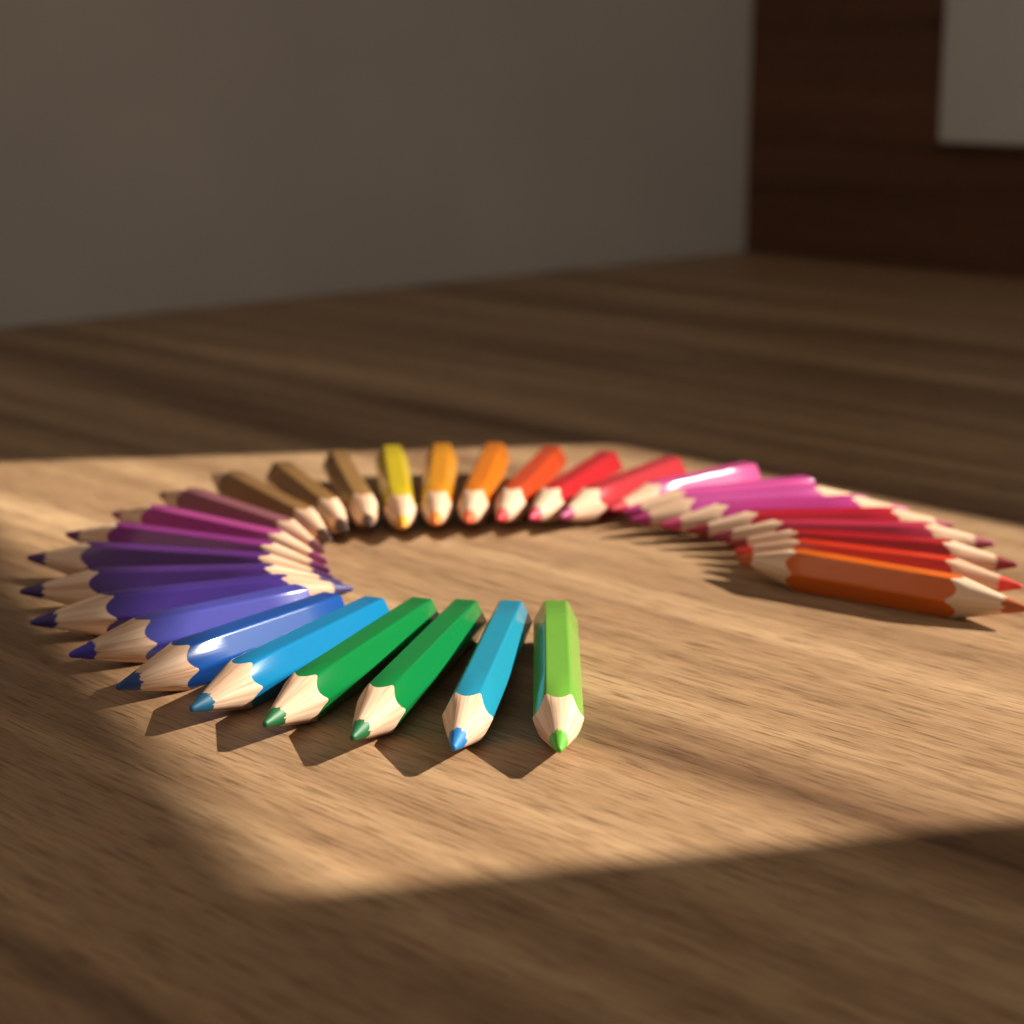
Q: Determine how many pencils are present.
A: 31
